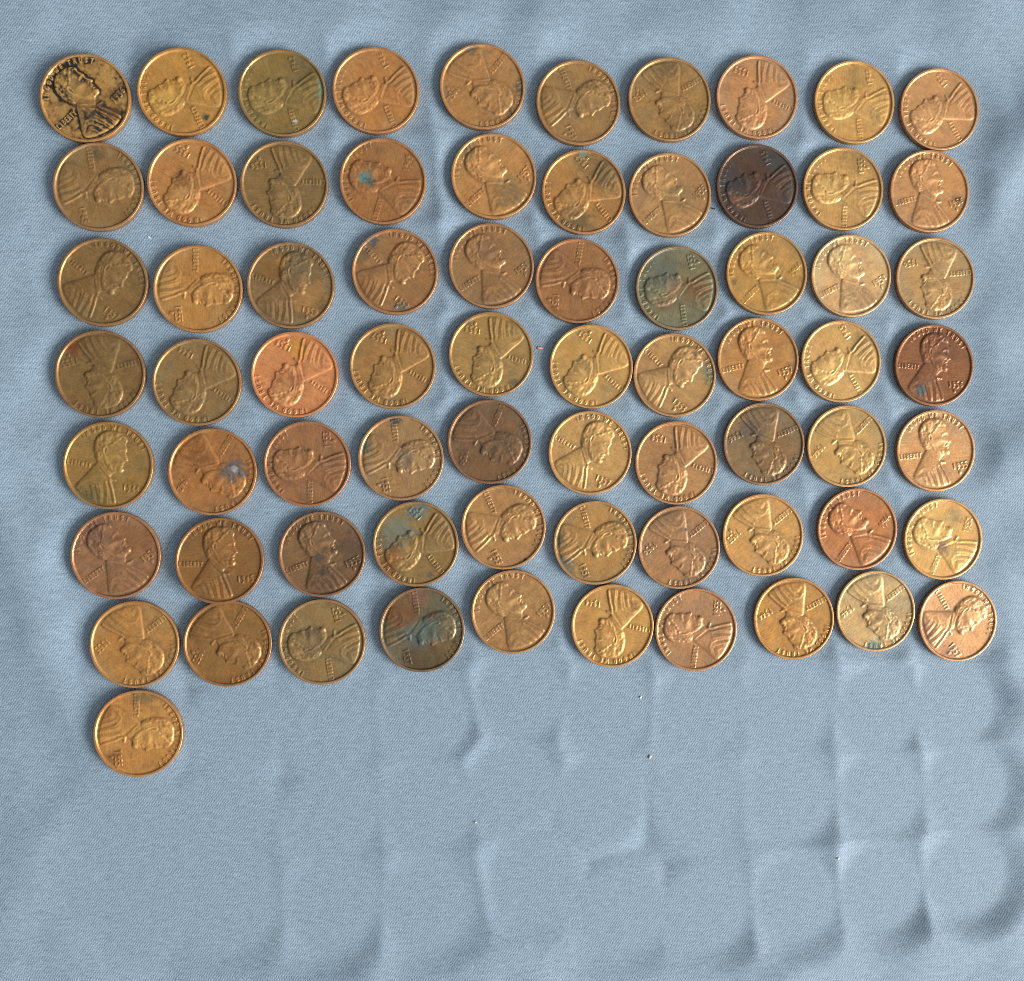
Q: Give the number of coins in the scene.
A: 71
